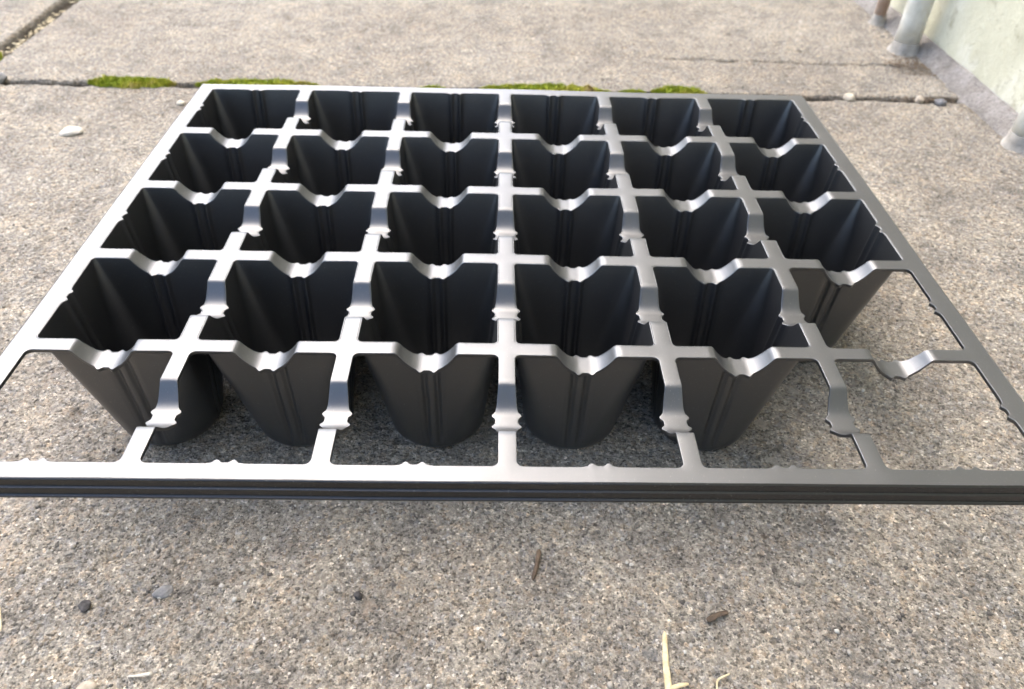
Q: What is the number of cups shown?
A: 23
